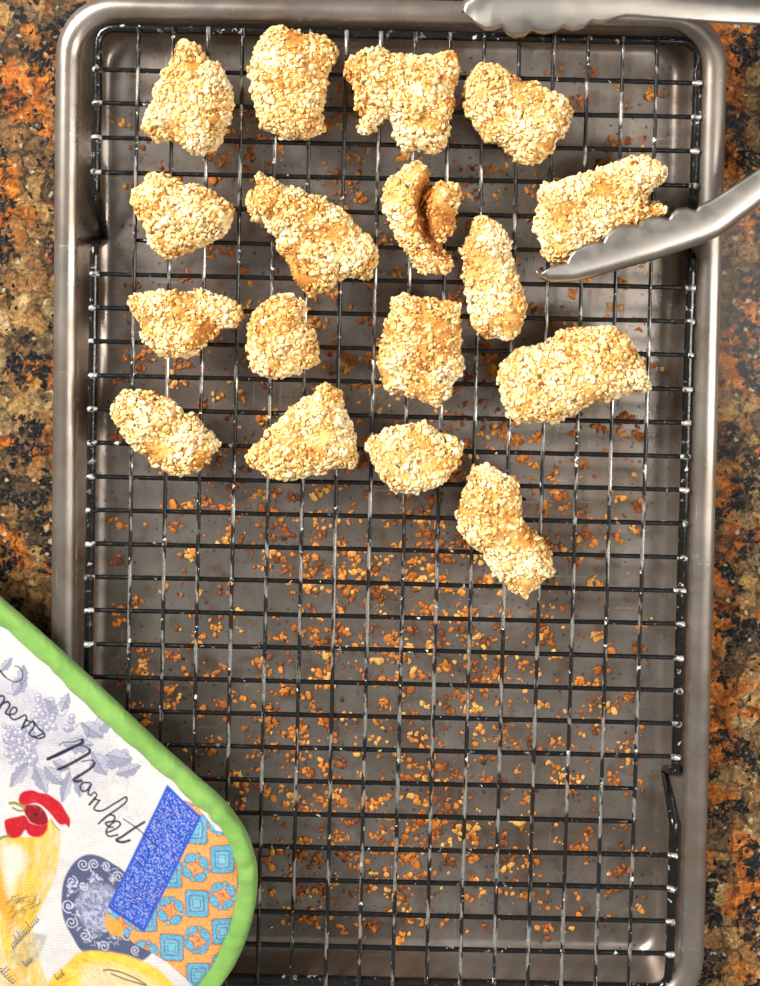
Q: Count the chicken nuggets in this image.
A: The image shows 17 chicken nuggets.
